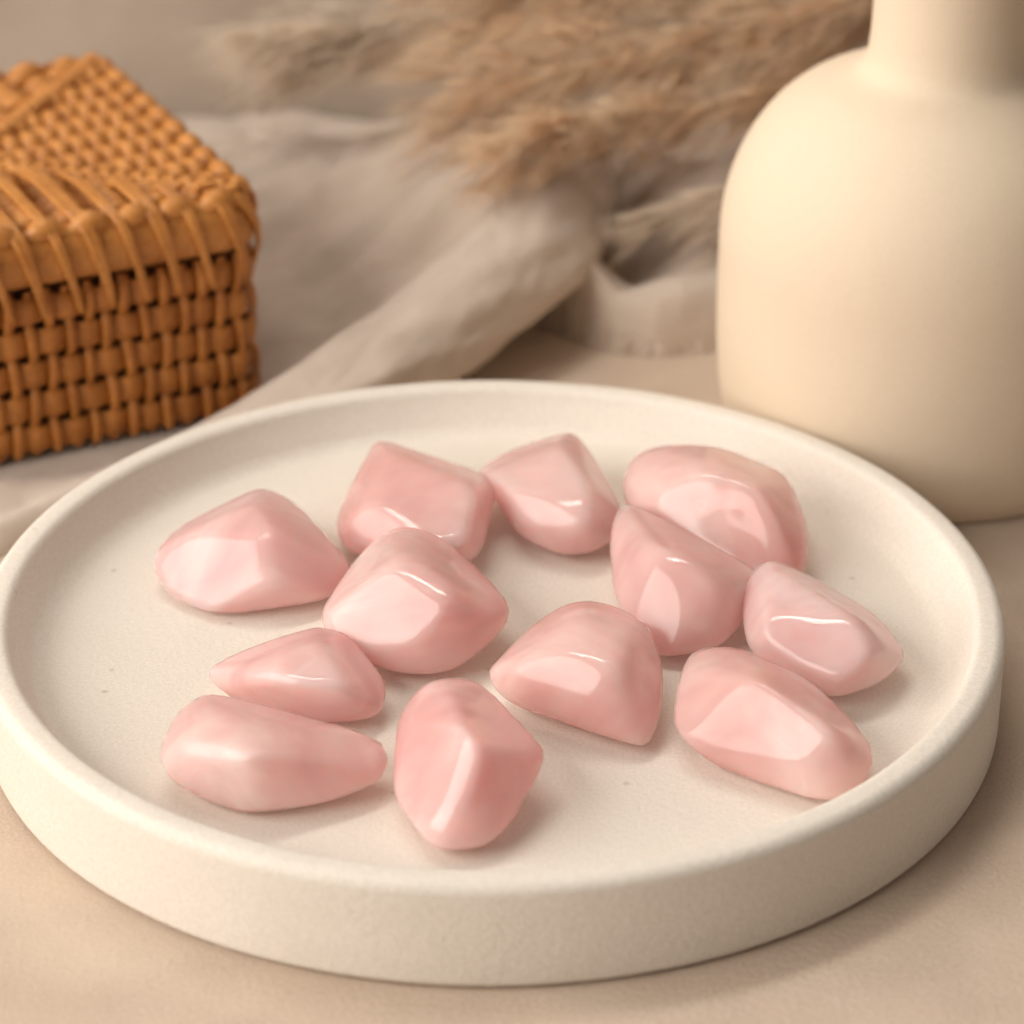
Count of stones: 12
